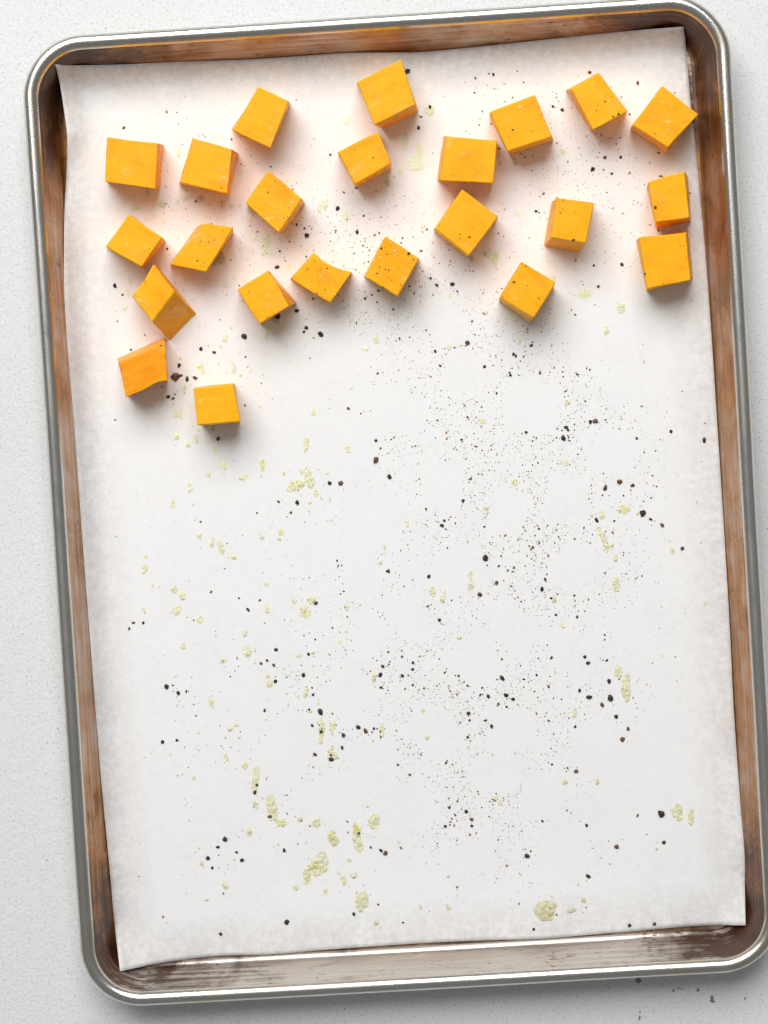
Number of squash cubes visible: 23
